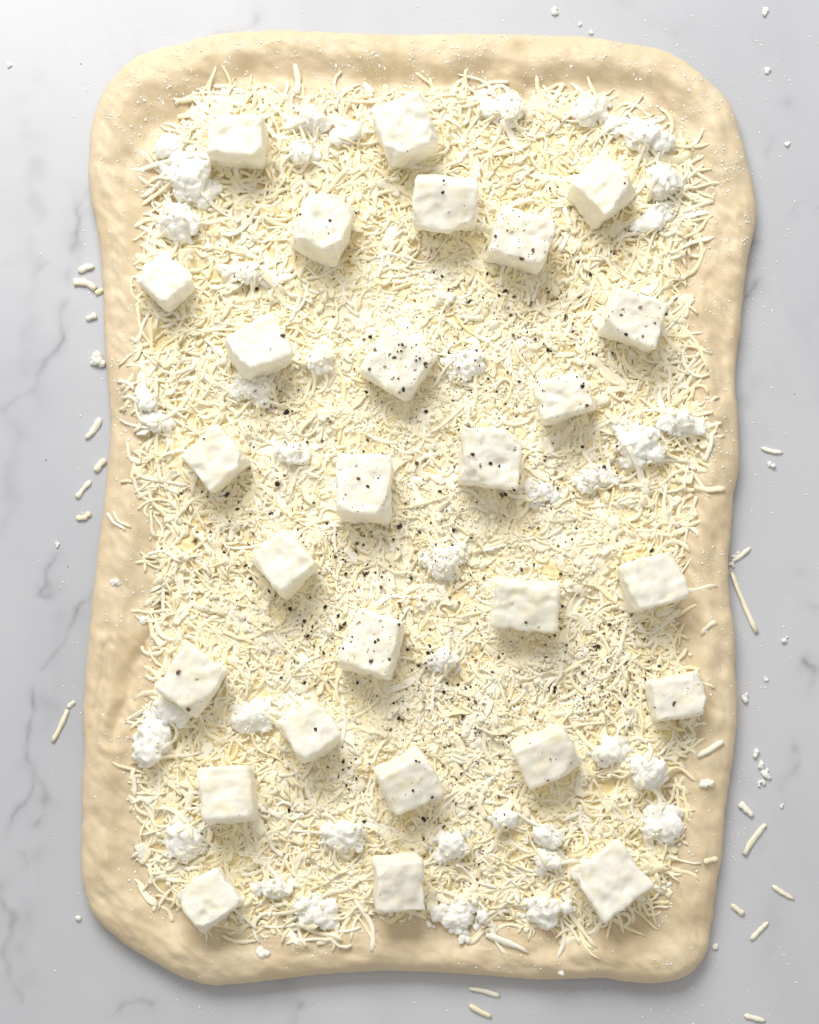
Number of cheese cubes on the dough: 27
